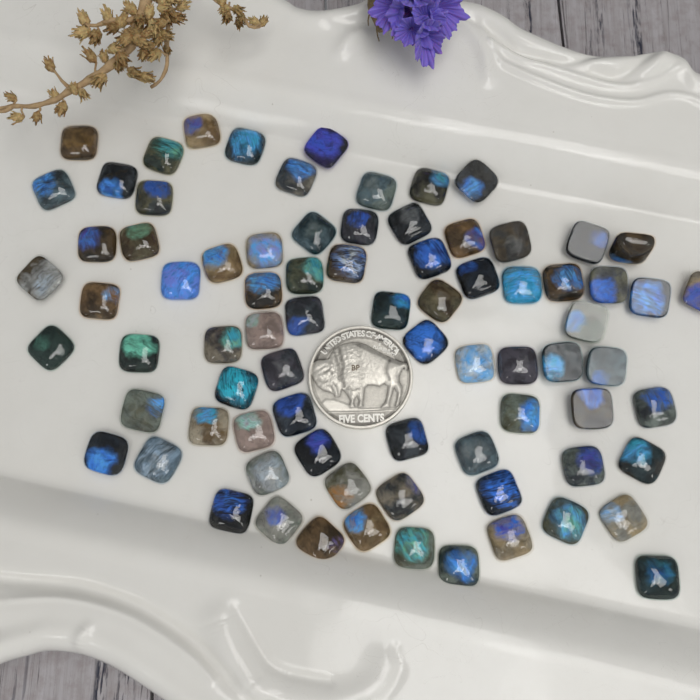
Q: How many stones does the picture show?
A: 79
